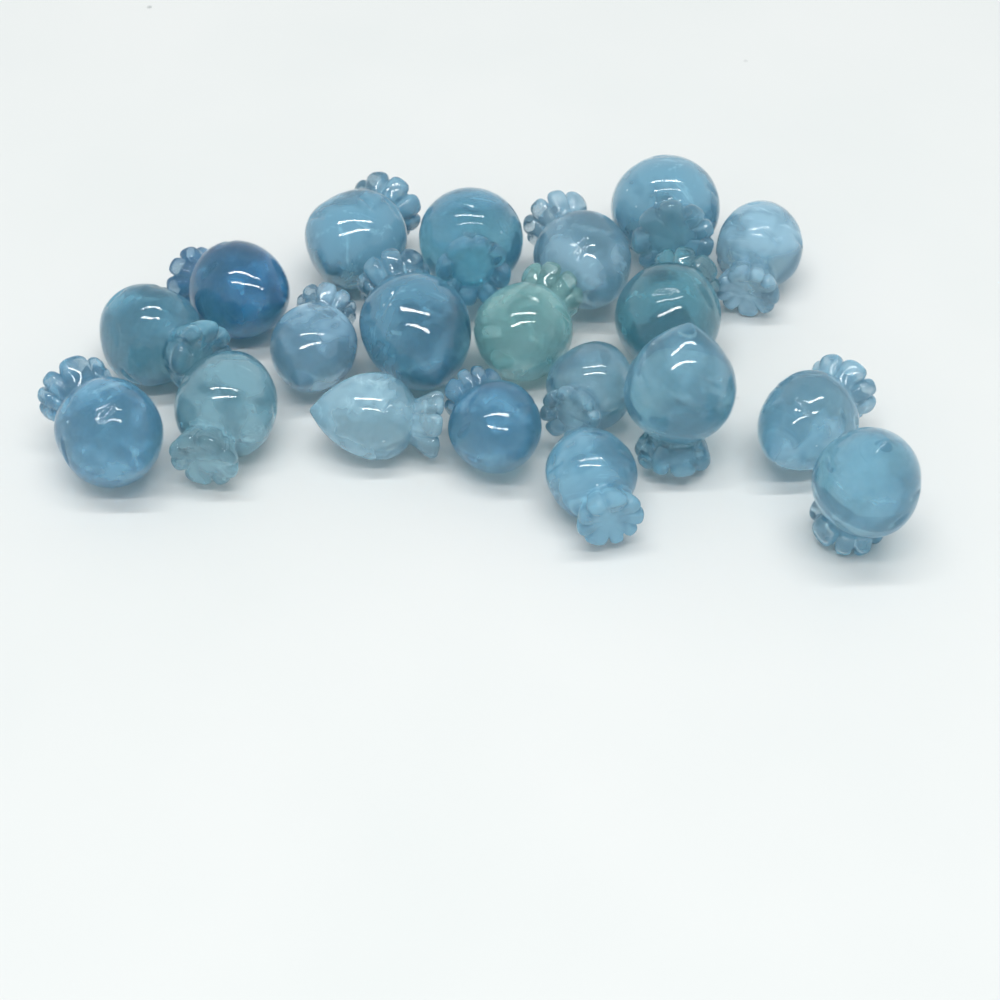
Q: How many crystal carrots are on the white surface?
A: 20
